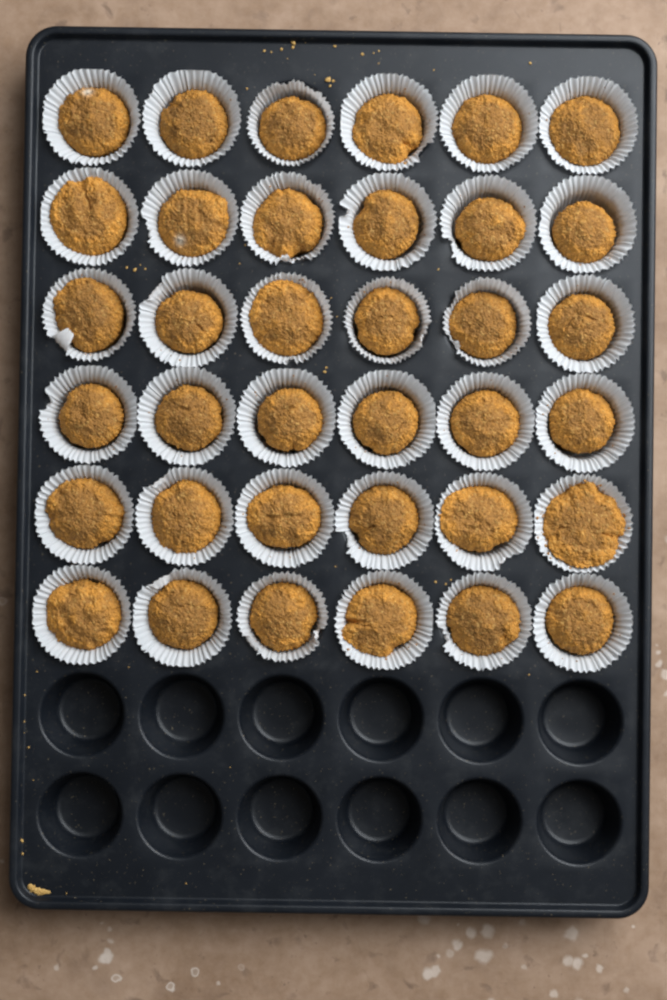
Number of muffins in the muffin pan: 36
